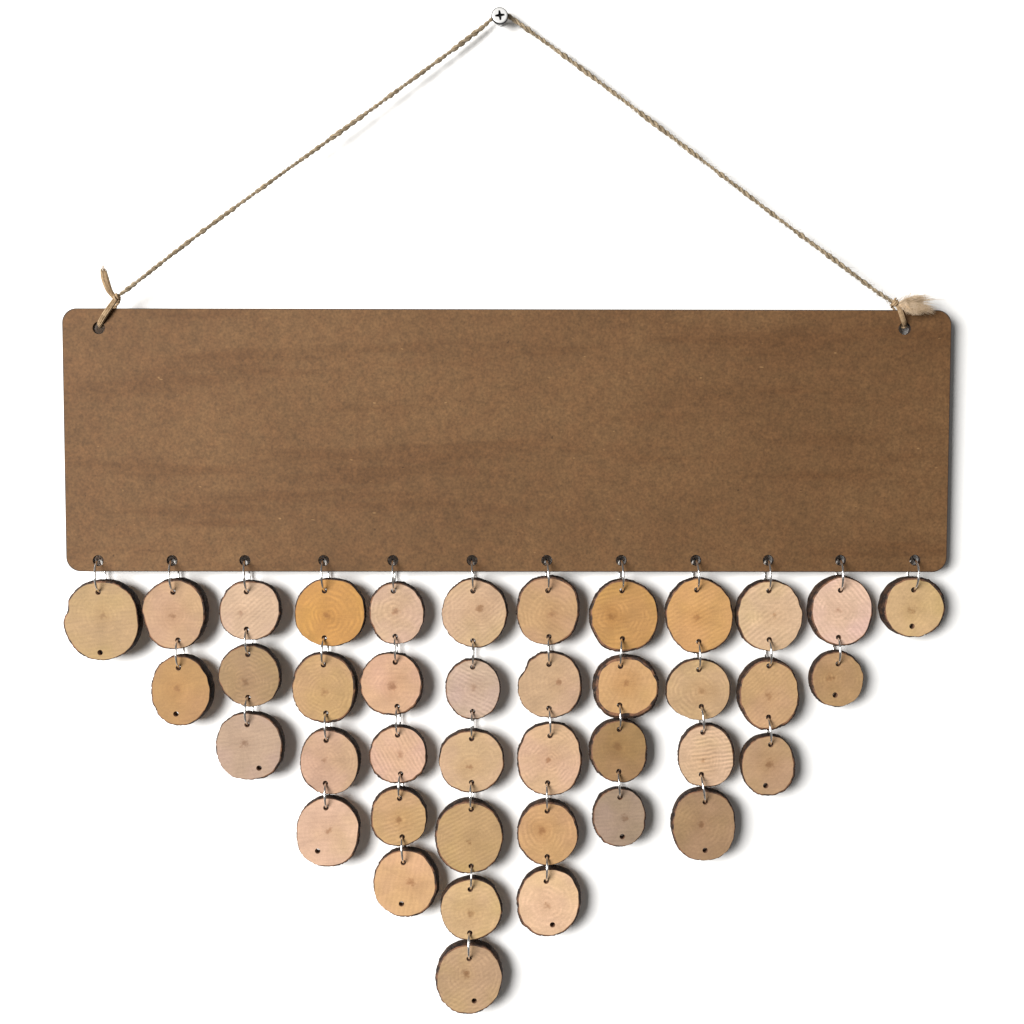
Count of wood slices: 40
